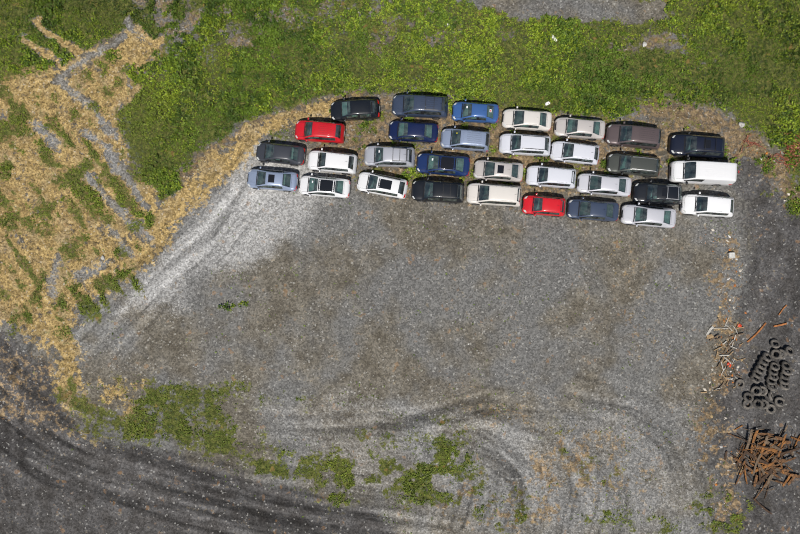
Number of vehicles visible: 31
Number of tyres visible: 30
